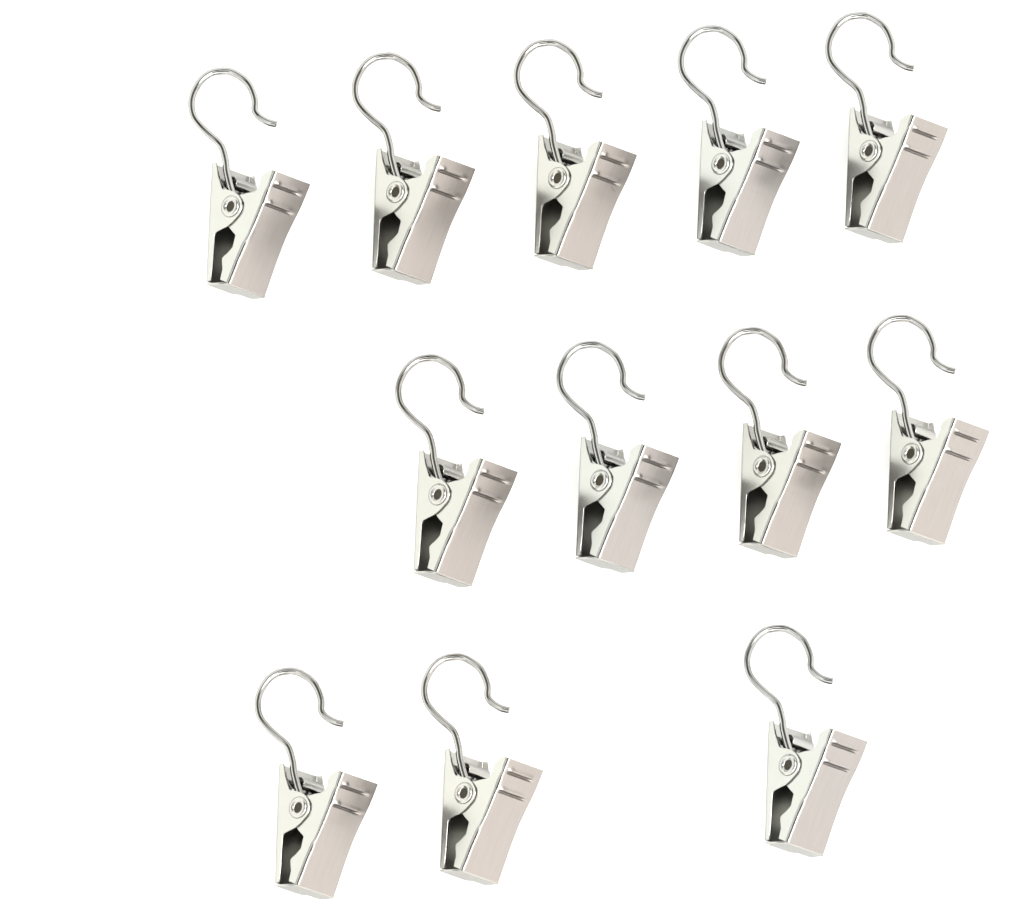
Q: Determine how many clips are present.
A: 12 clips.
